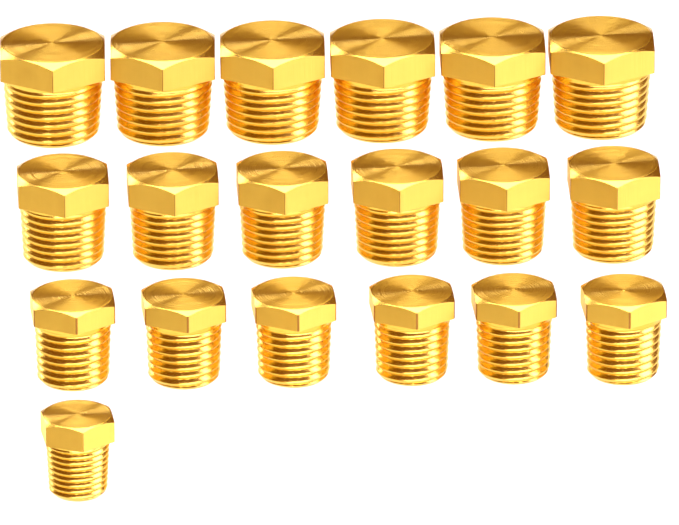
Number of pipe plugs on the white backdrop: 19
